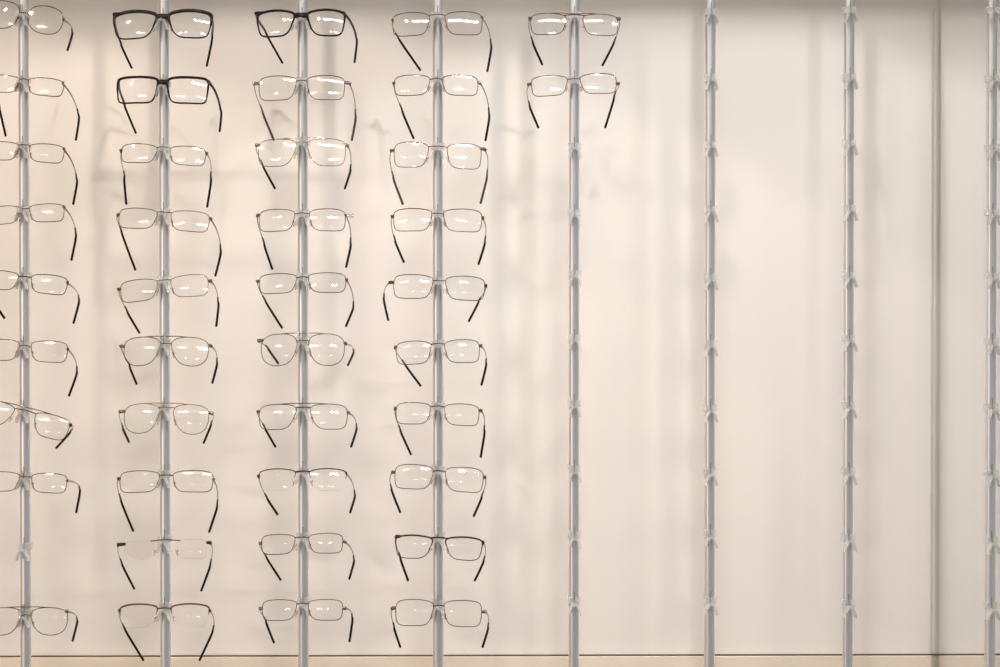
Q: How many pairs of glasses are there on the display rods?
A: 41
